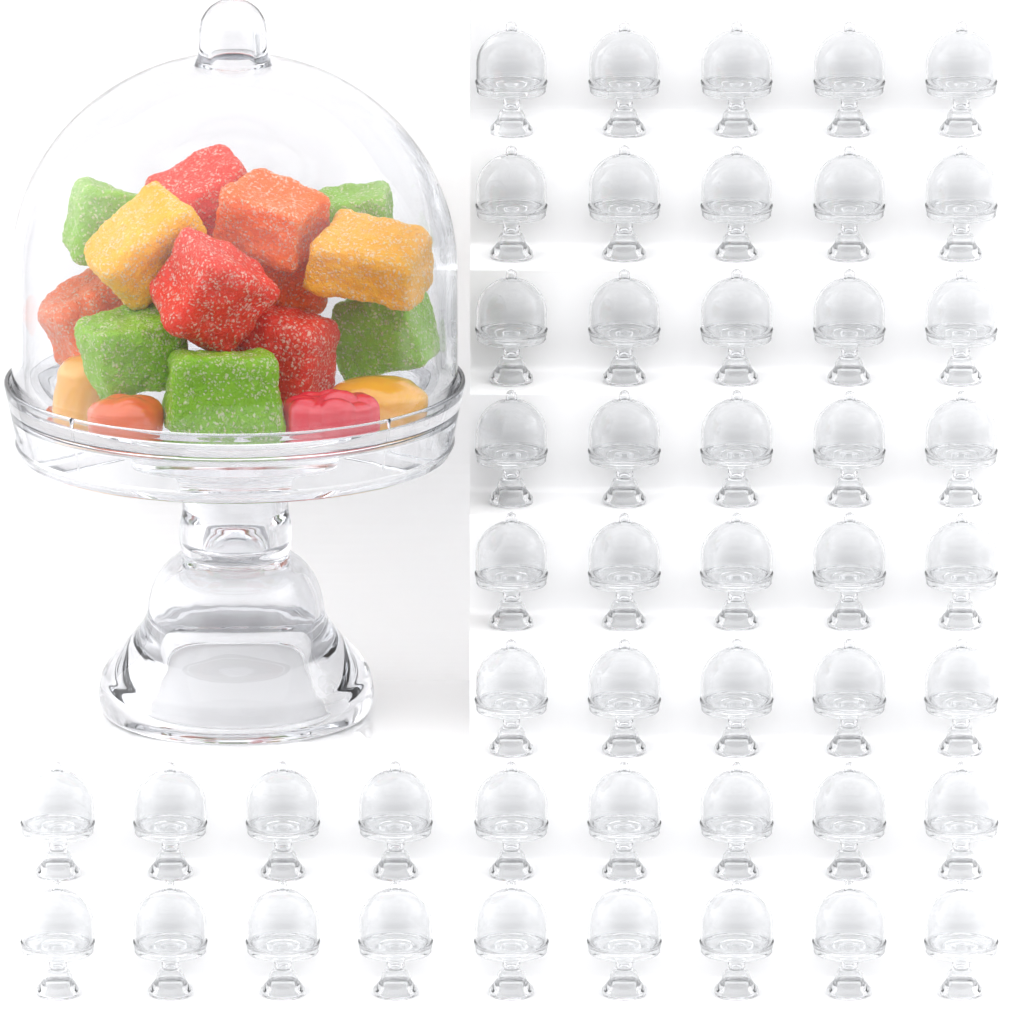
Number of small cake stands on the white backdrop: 48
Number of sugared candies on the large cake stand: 13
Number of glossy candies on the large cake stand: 4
